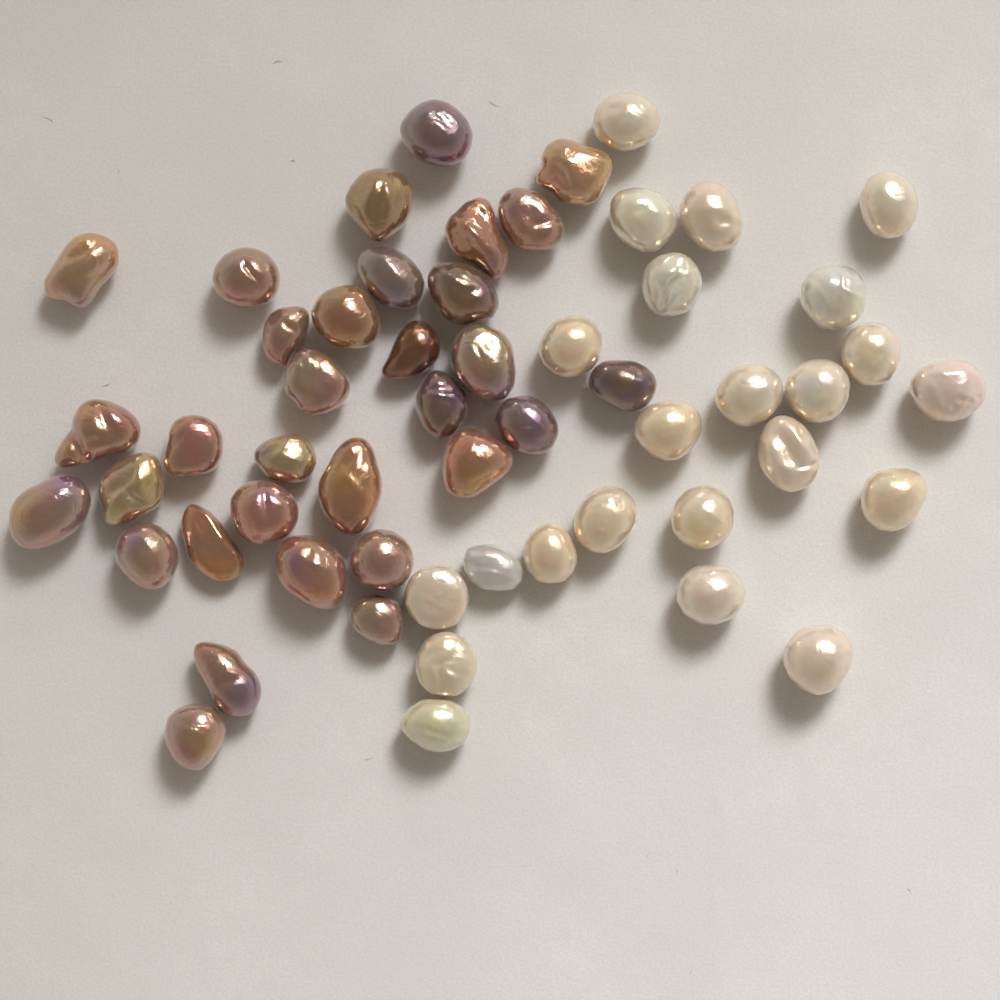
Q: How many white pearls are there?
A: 23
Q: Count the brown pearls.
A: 32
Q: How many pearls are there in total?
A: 55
